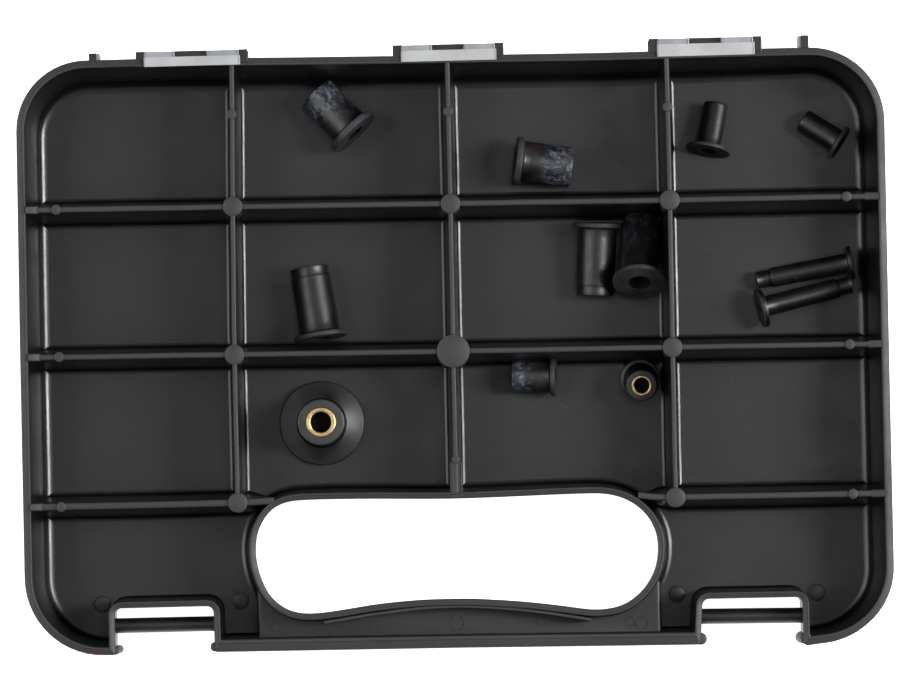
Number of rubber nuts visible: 12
